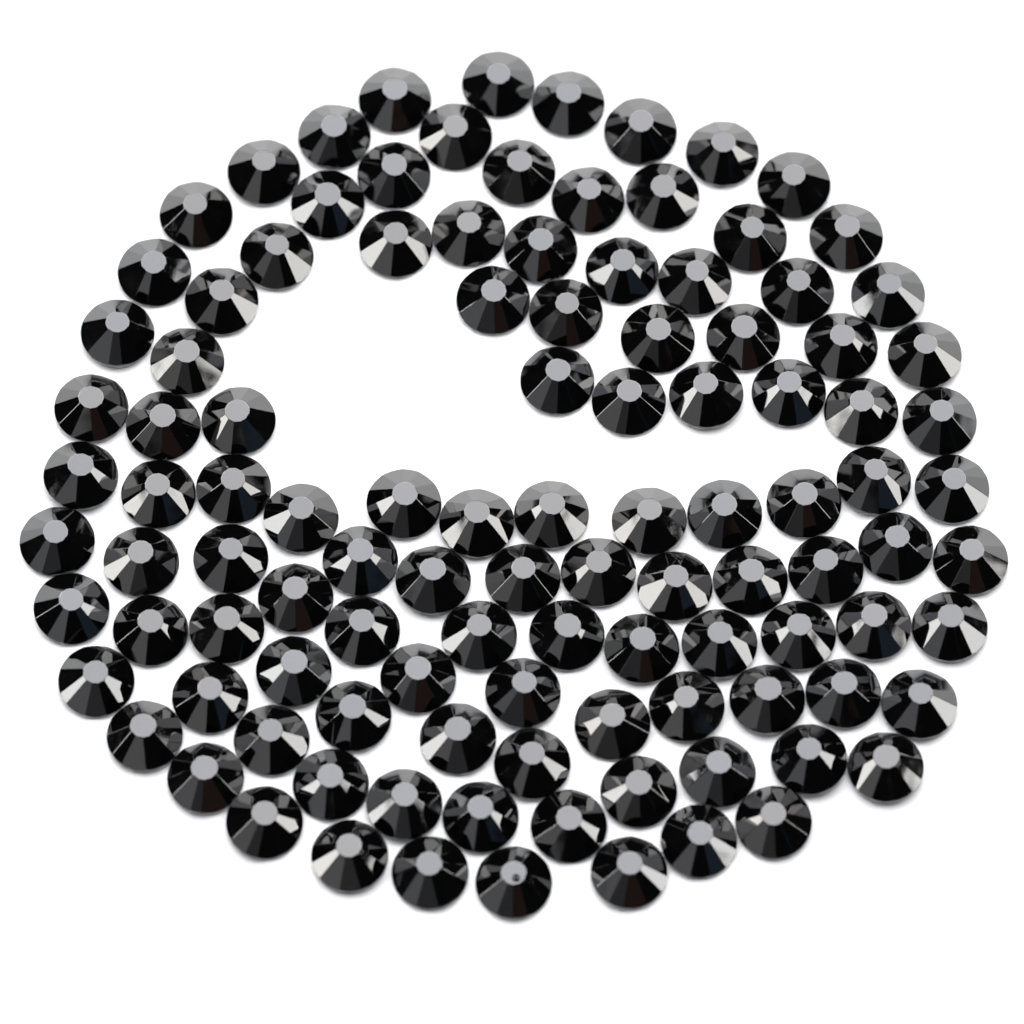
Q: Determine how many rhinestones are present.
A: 111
